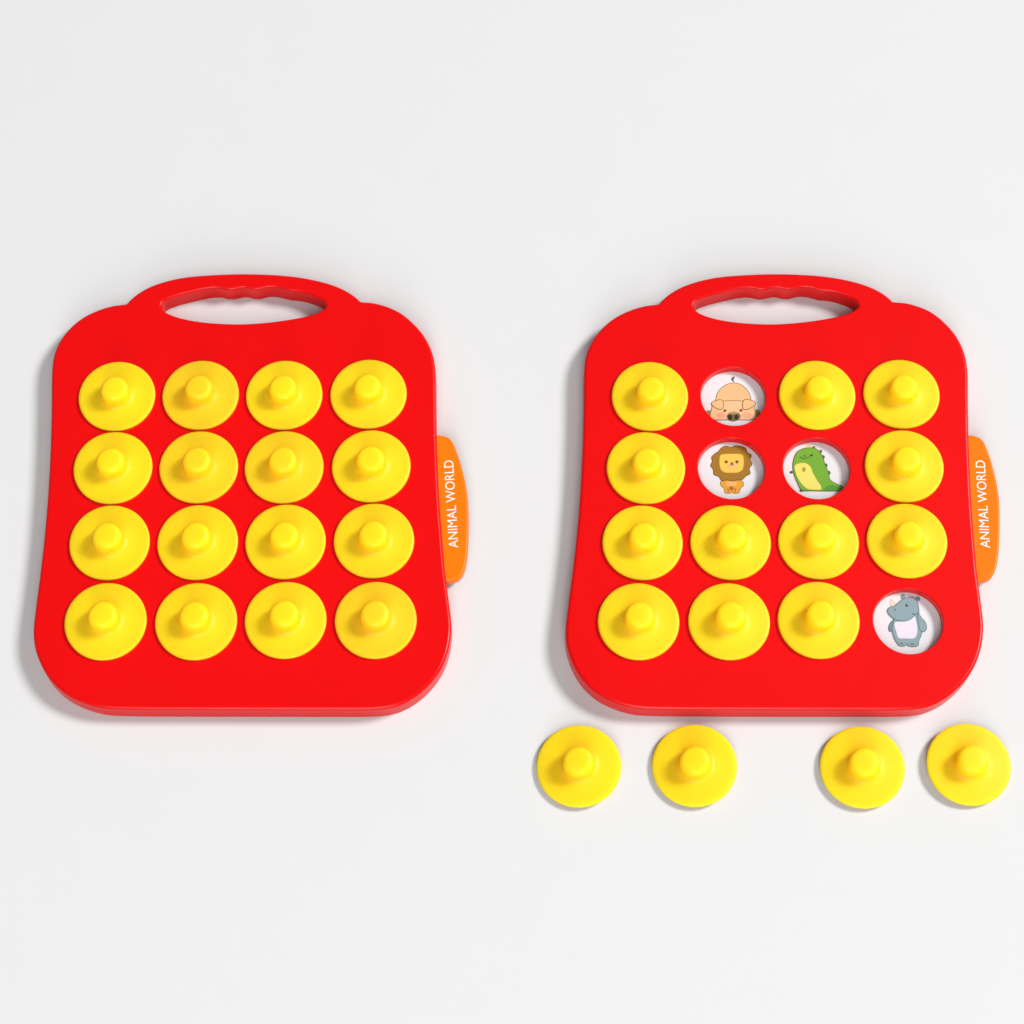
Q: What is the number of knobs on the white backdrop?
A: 32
